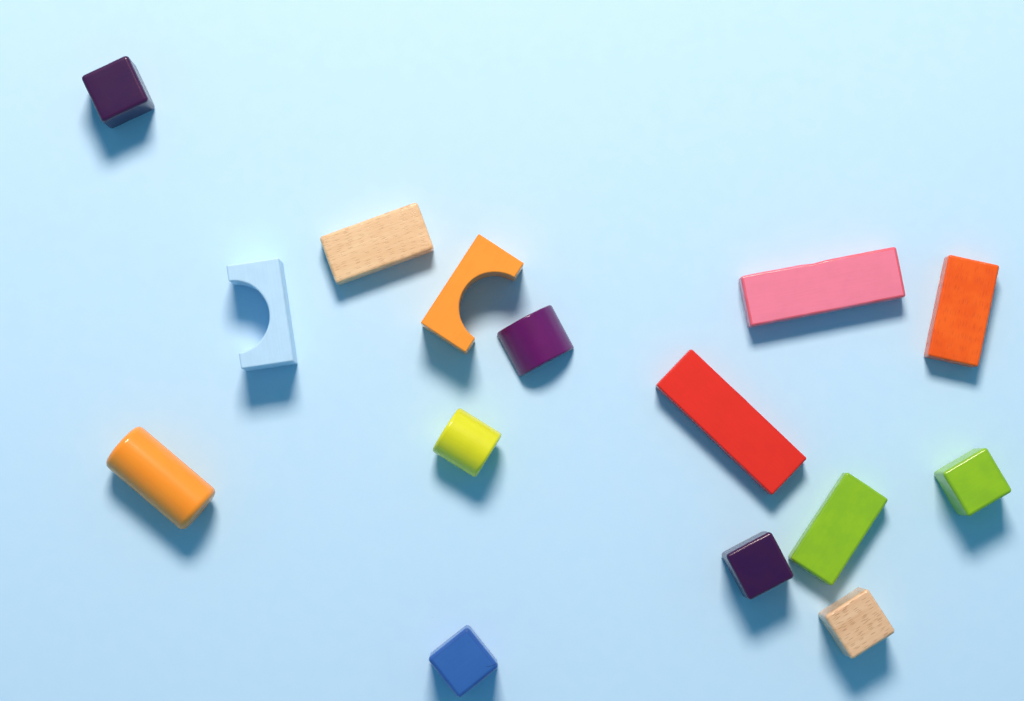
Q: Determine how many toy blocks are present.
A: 15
